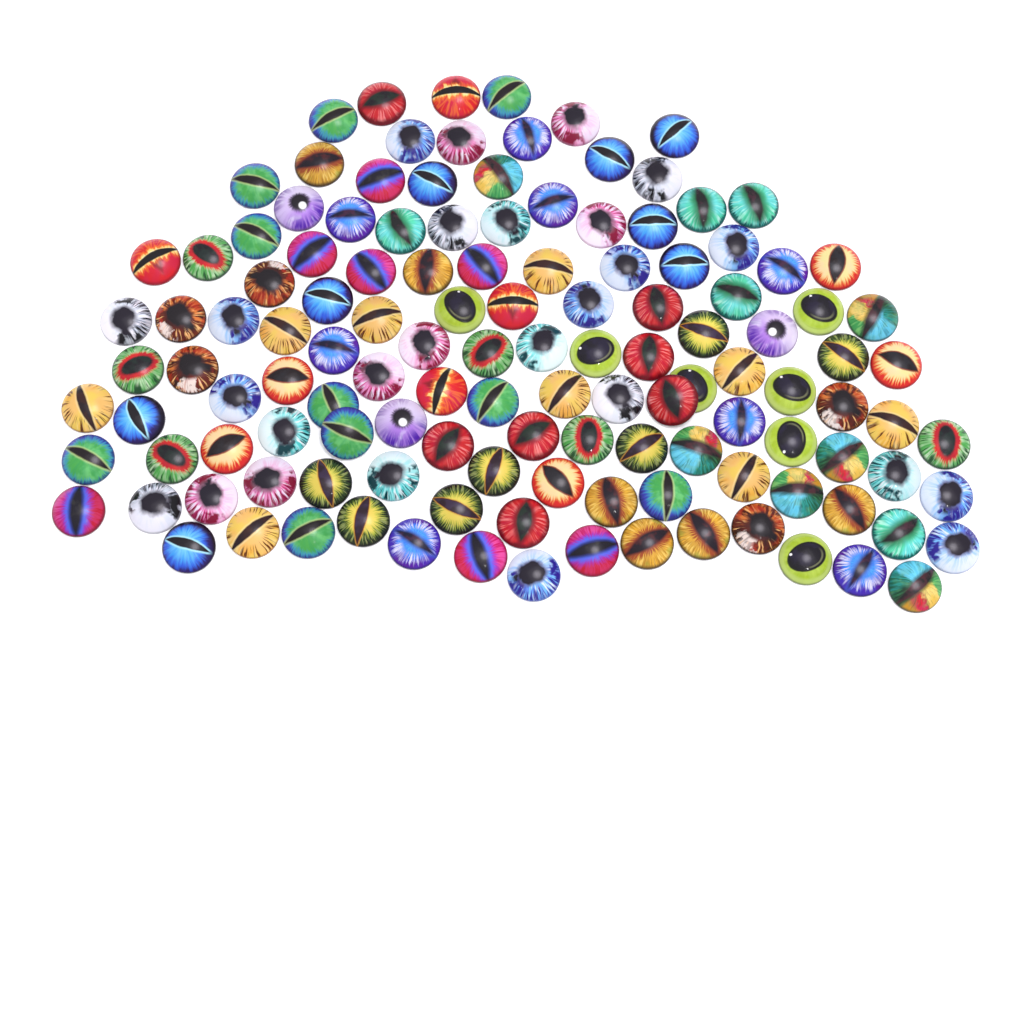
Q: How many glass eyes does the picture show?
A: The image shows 129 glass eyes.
